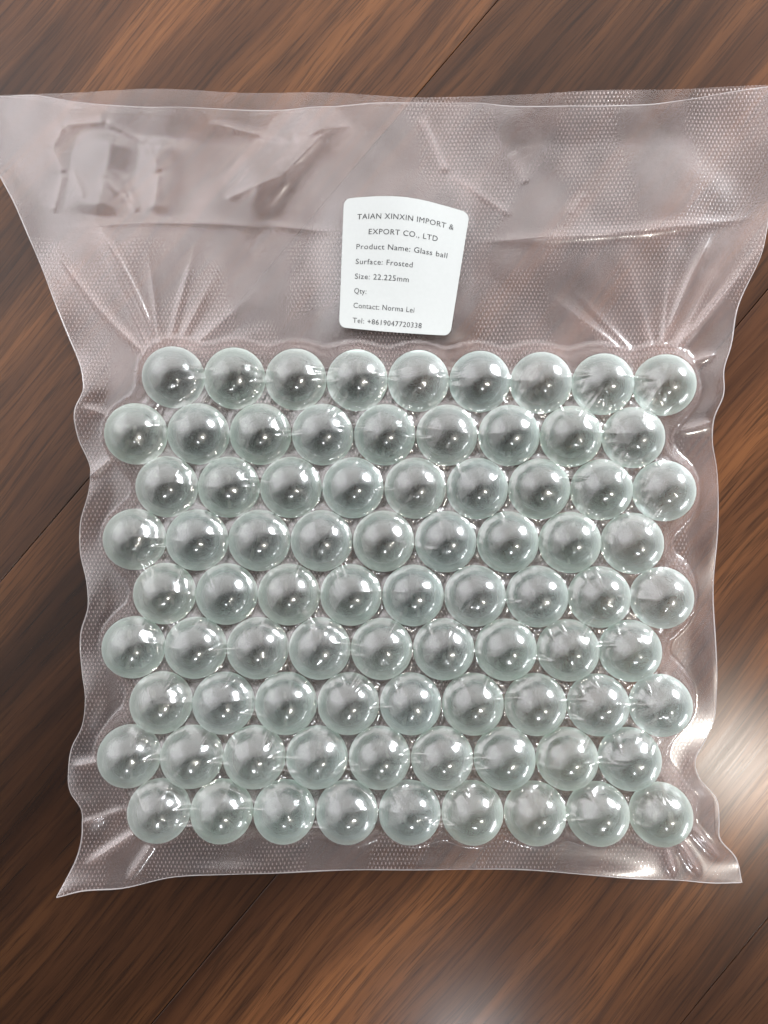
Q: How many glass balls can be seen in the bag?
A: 81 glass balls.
